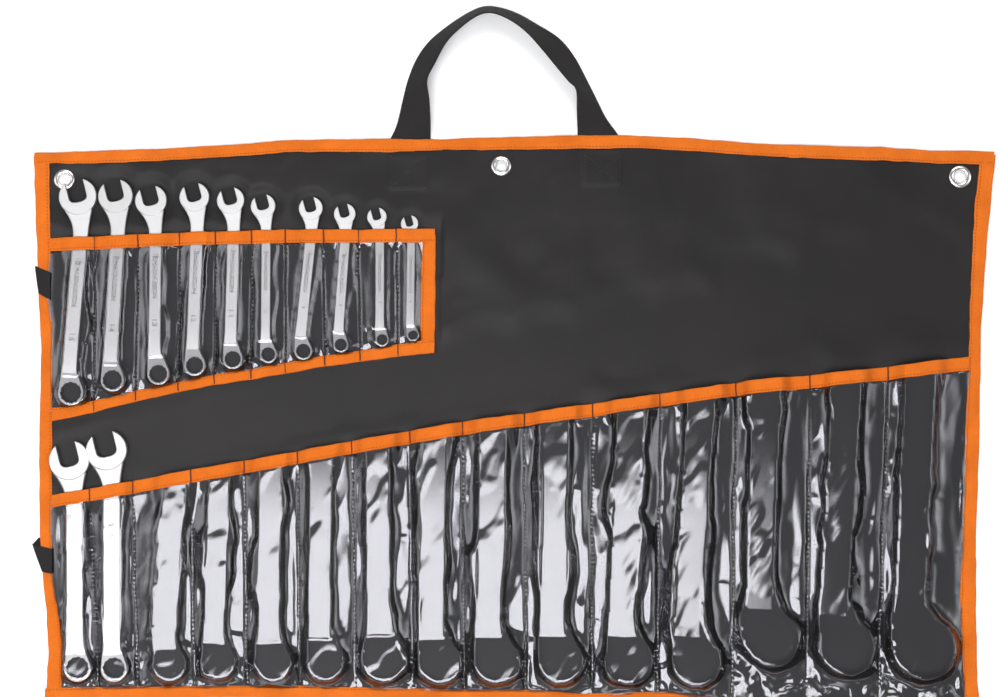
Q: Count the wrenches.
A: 12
